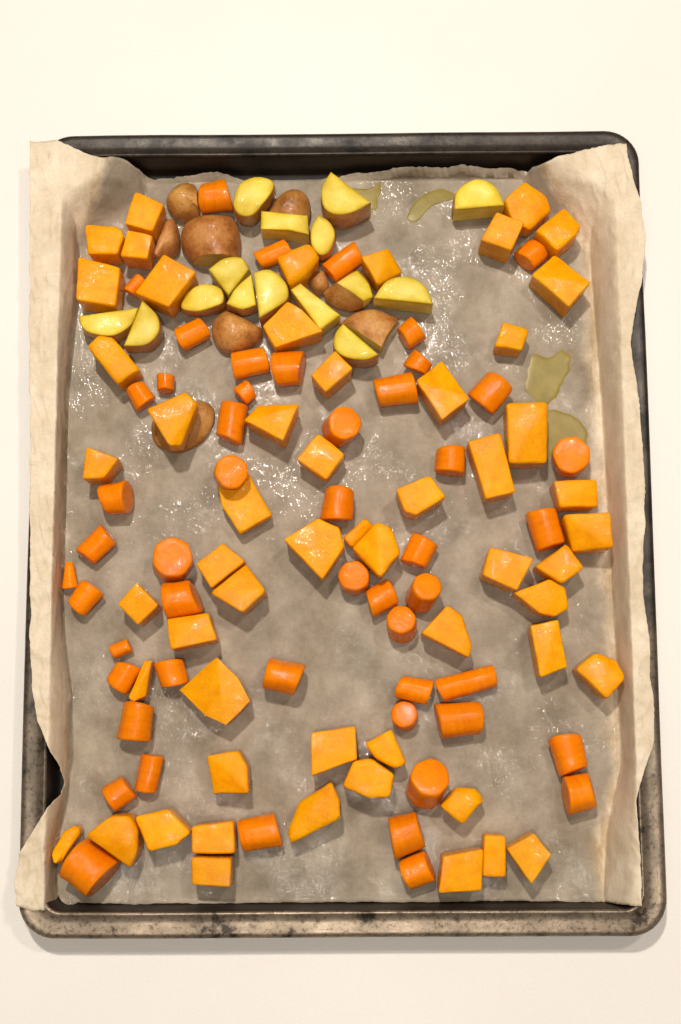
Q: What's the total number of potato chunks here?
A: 23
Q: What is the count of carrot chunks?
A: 51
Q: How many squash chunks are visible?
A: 55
